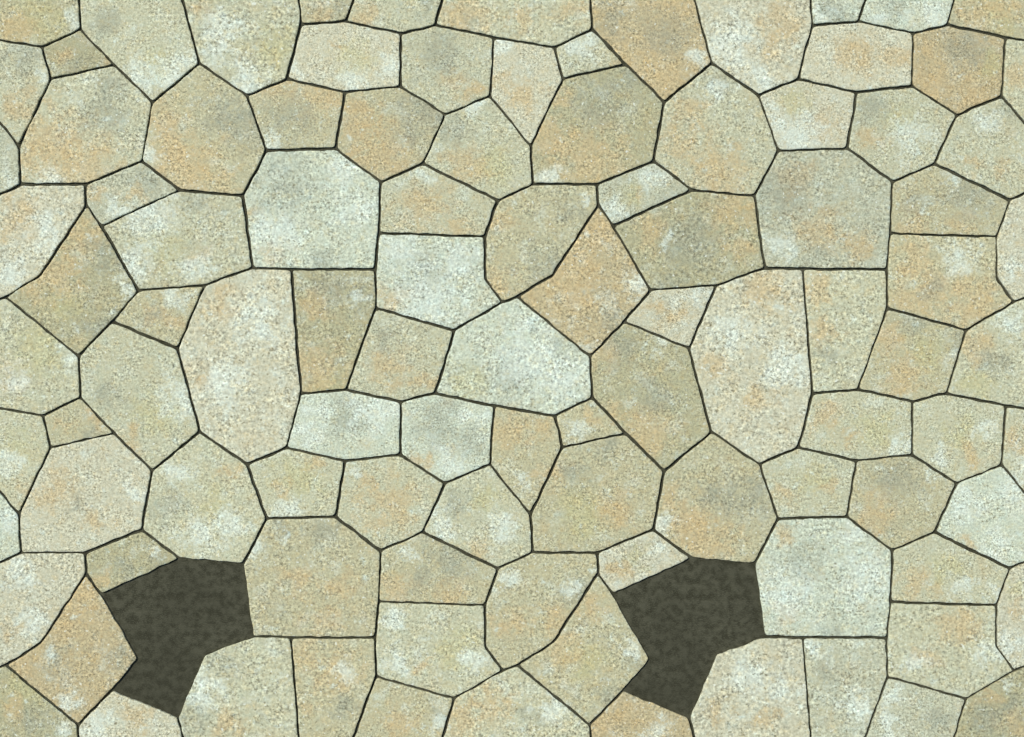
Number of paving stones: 103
